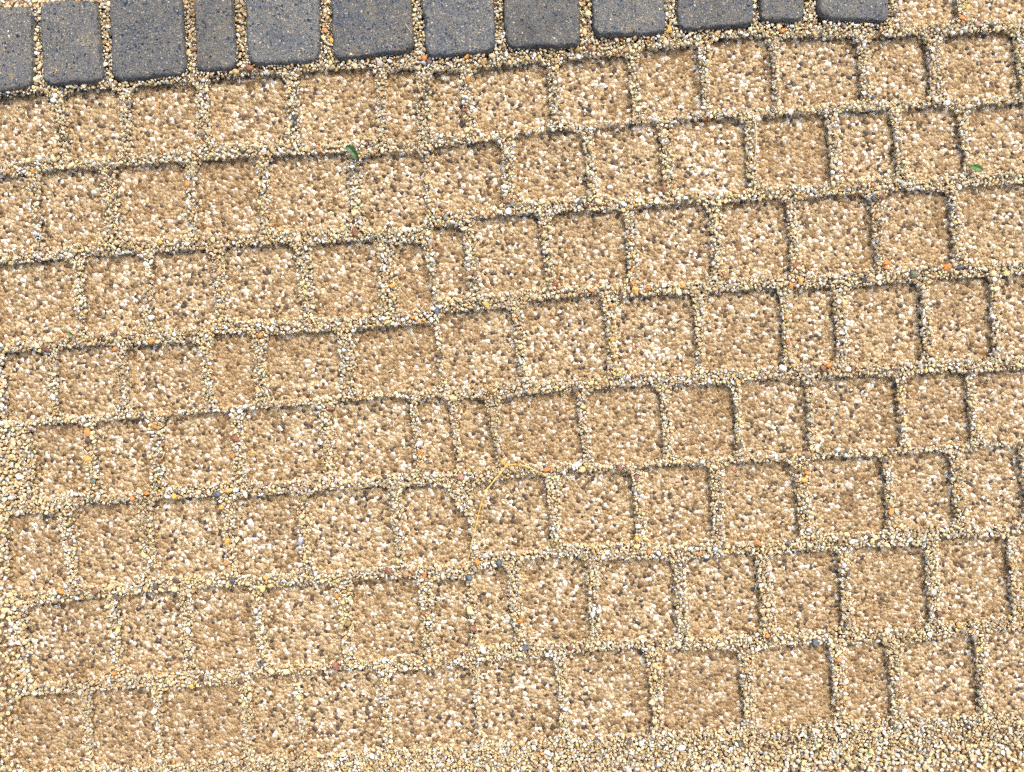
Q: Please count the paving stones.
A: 12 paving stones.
